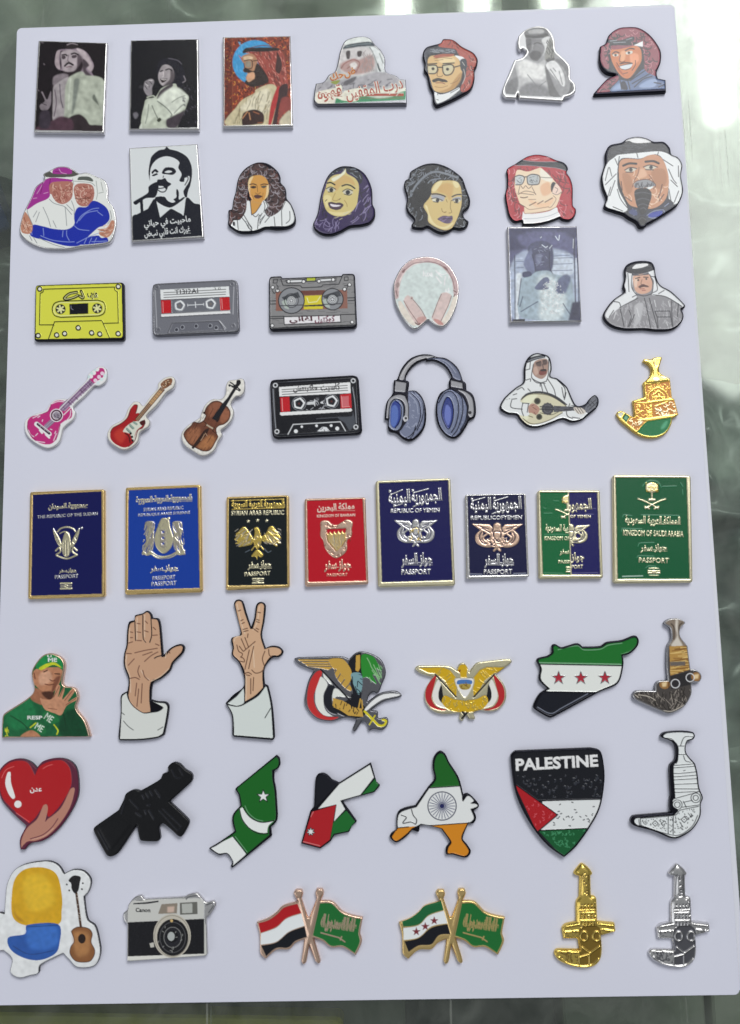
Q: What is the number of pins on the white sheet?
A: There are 55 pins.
